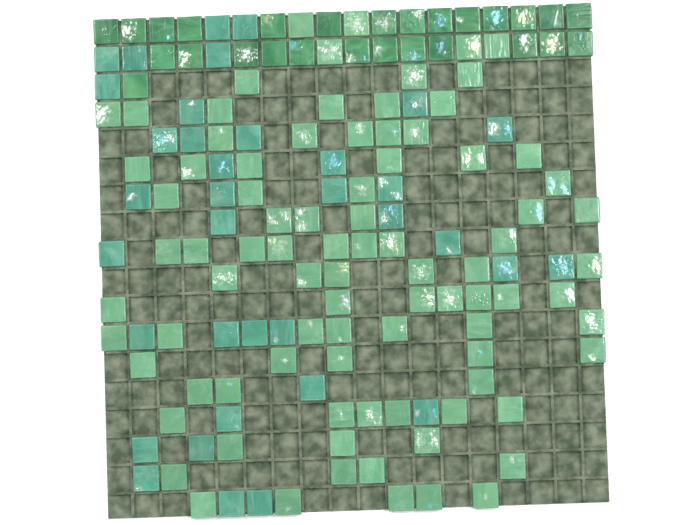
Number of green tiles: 27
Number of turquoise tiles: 36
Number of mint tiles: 88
